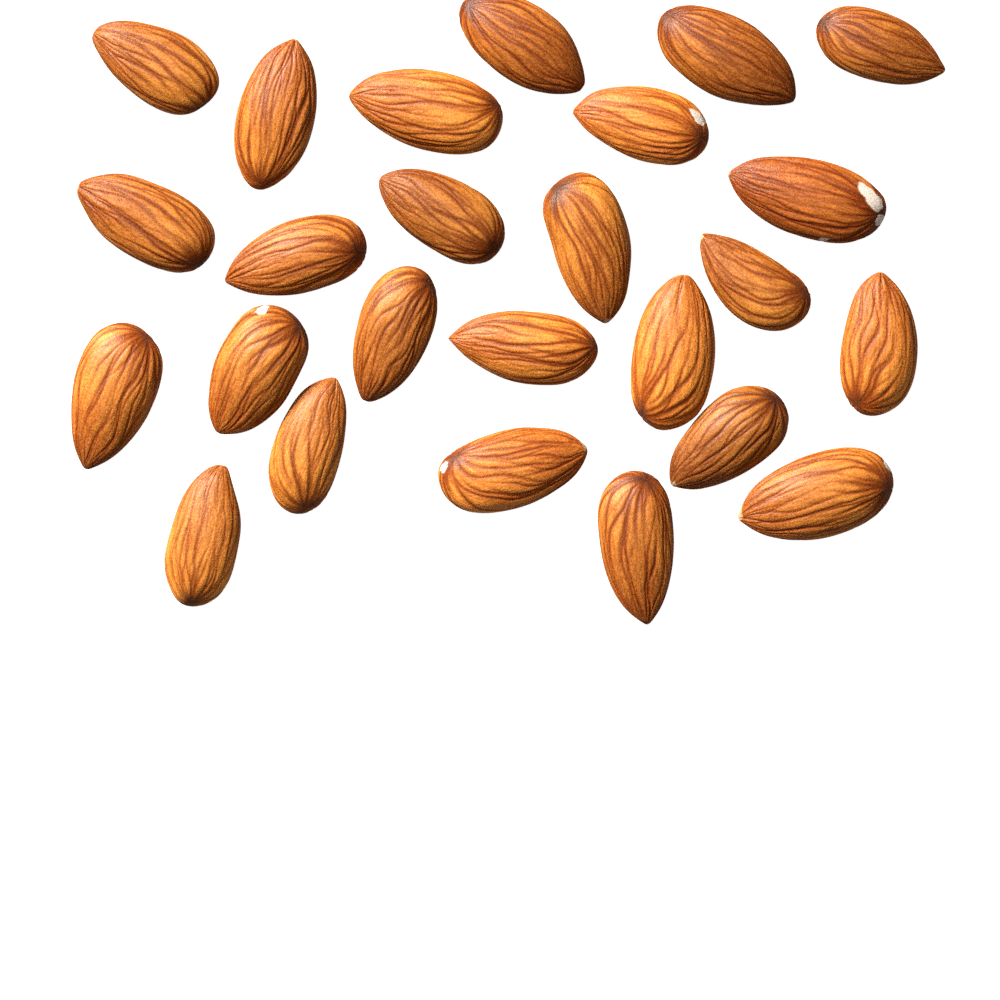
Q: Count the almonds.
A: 25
